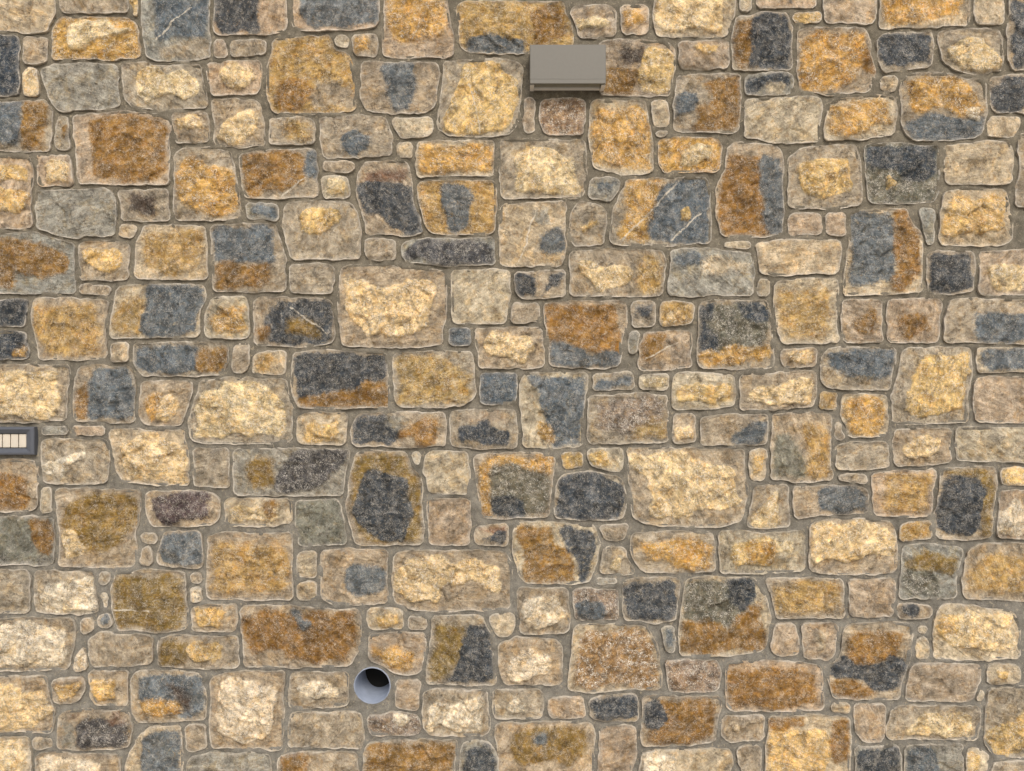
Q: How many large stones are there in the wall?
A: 197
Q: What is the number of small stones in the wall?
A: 92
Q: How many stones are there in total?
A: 289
